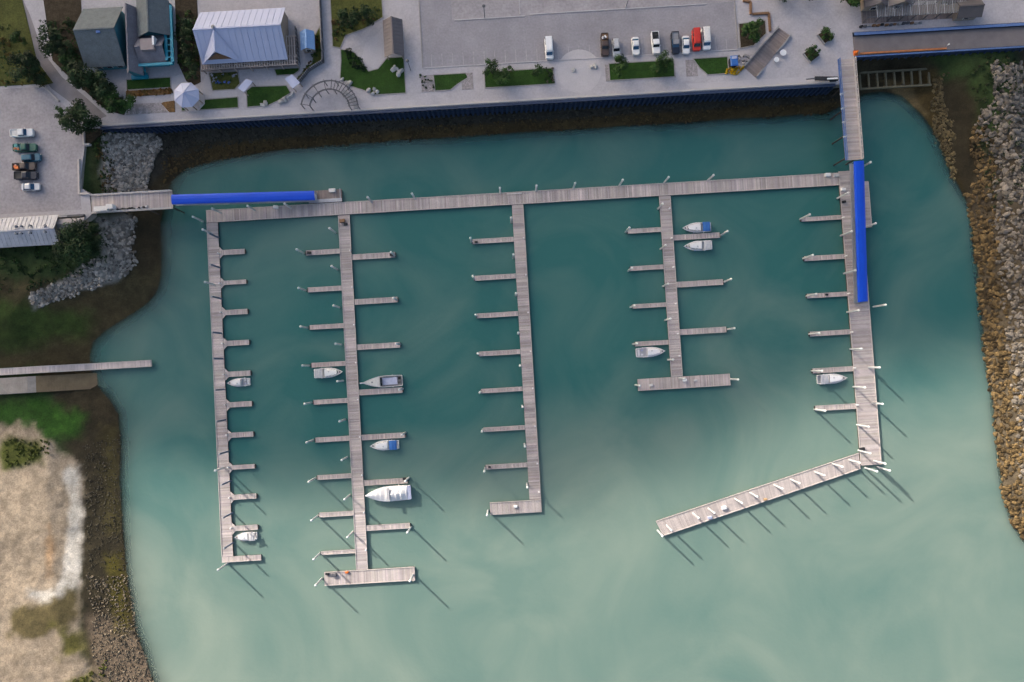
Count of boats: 10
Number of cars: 15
